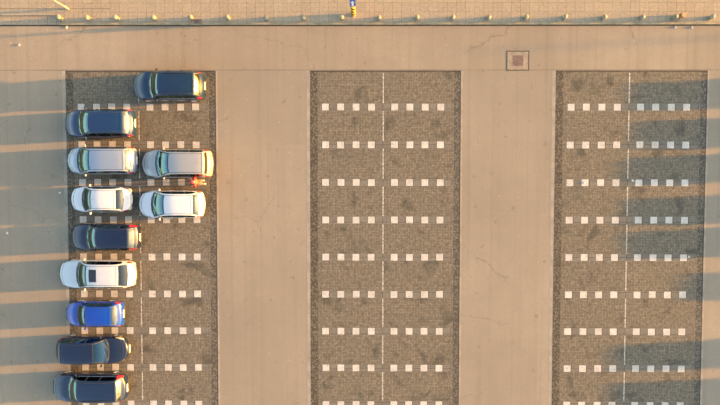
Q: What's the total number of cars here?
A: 11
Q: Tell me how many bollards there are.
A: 19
